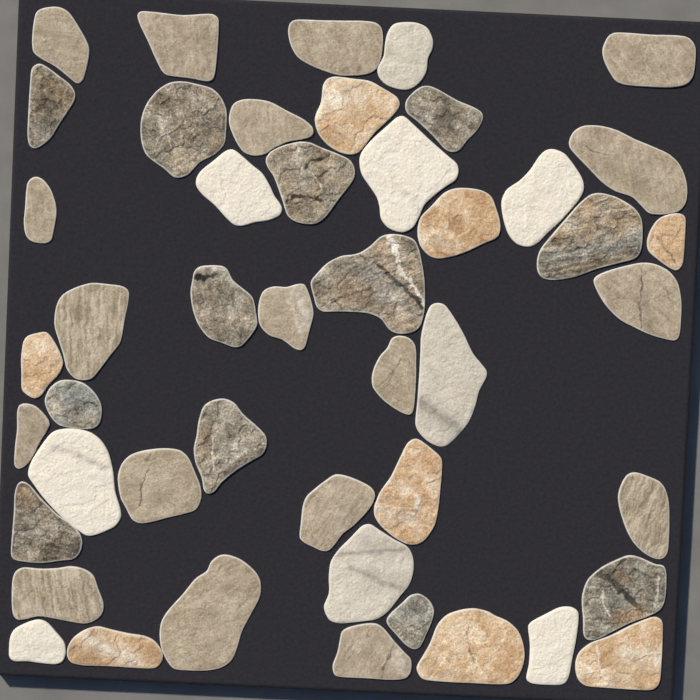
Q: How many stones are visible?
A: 47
